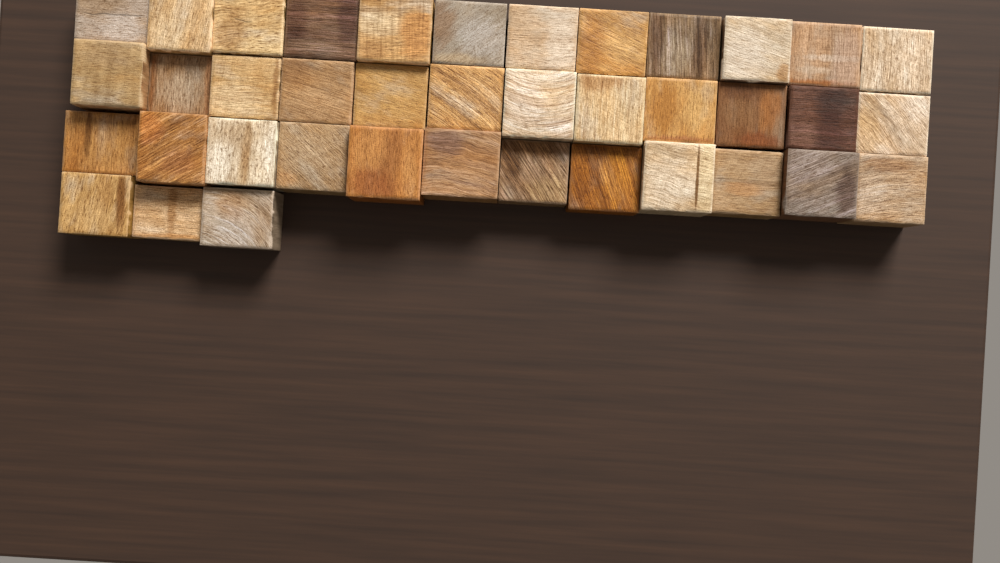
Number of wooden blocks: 39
